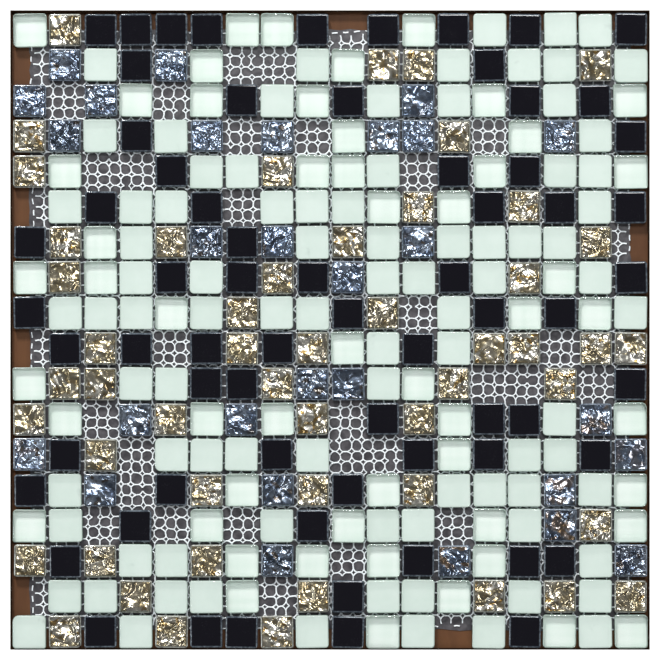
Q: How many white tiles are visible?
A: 141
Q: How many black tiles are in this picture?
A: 67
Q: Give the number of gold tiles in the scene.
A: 51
